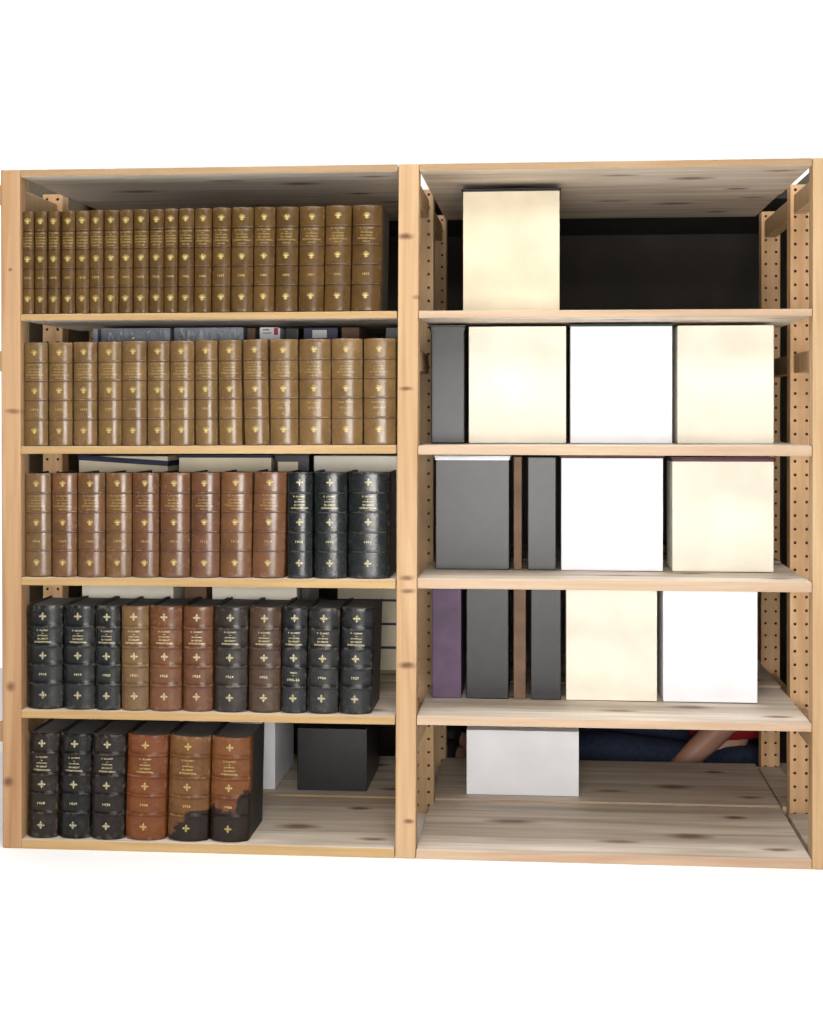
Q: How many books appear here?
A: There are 63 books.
